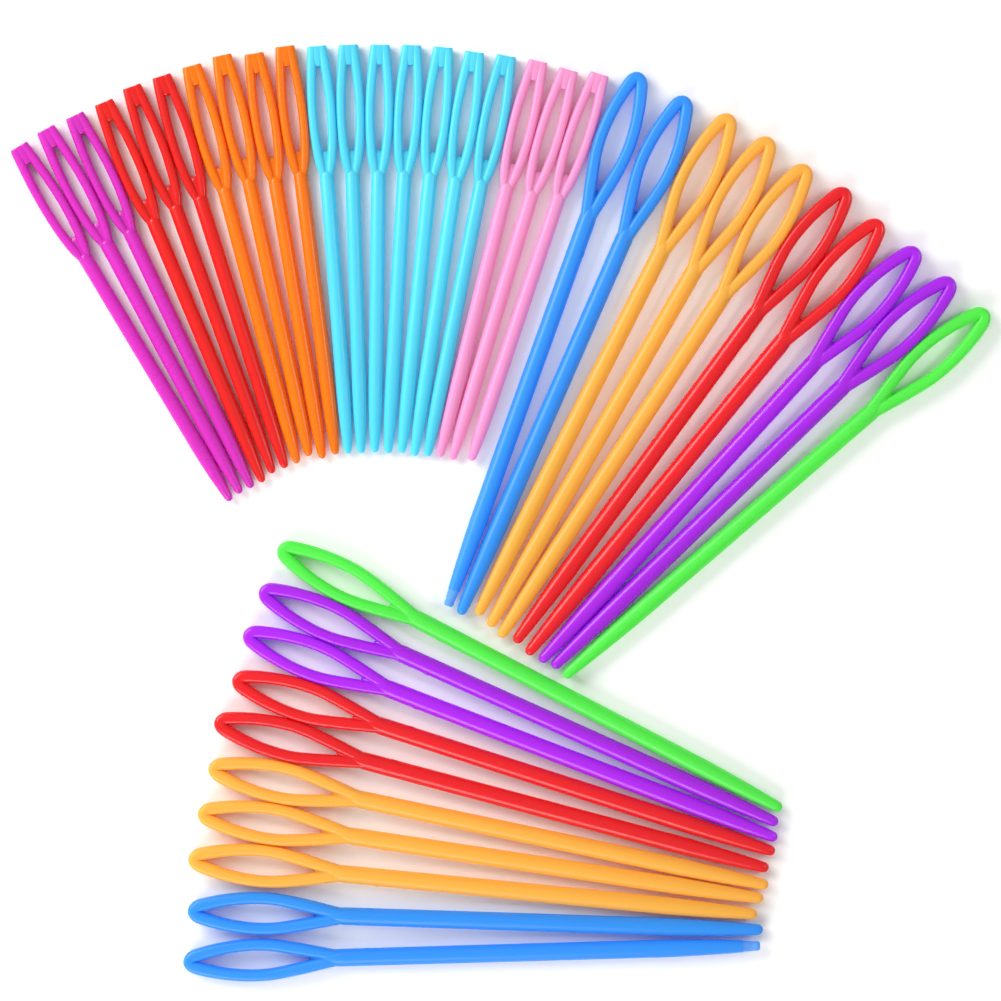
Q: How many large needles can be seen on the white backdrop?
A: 20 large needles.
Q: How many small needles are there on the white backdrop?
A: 20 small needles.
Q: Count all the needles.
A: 40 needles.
